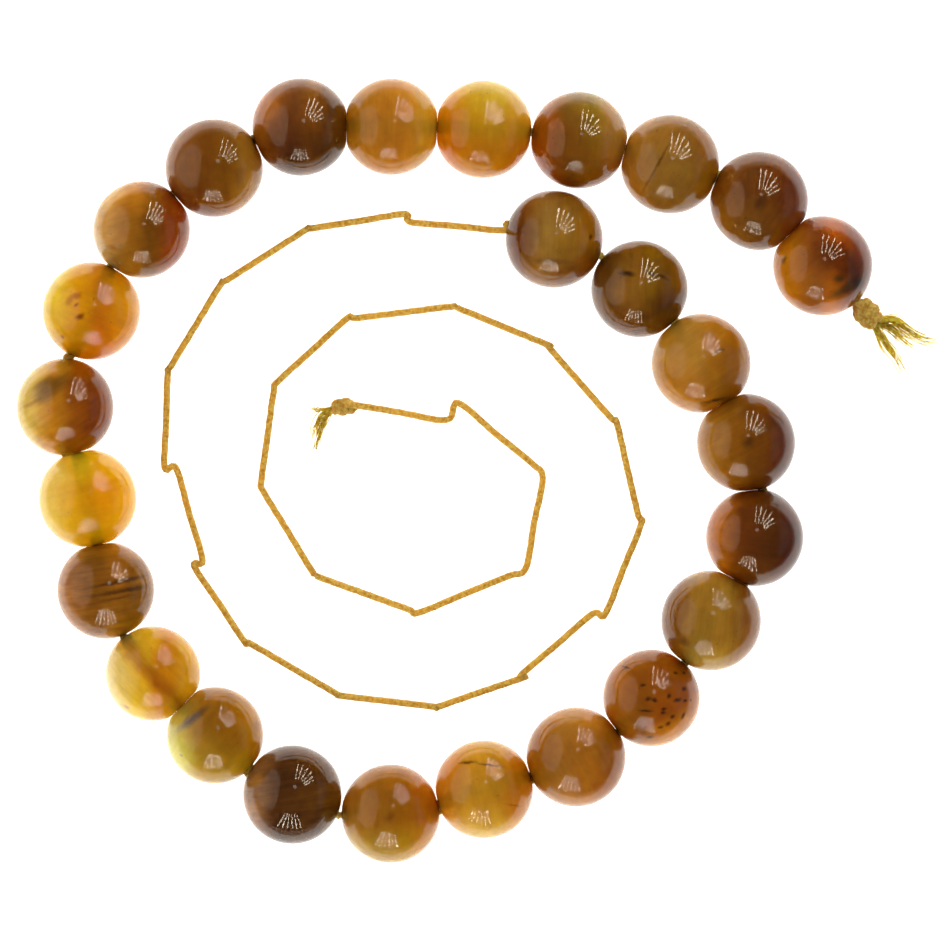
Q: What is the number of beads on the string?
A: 26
